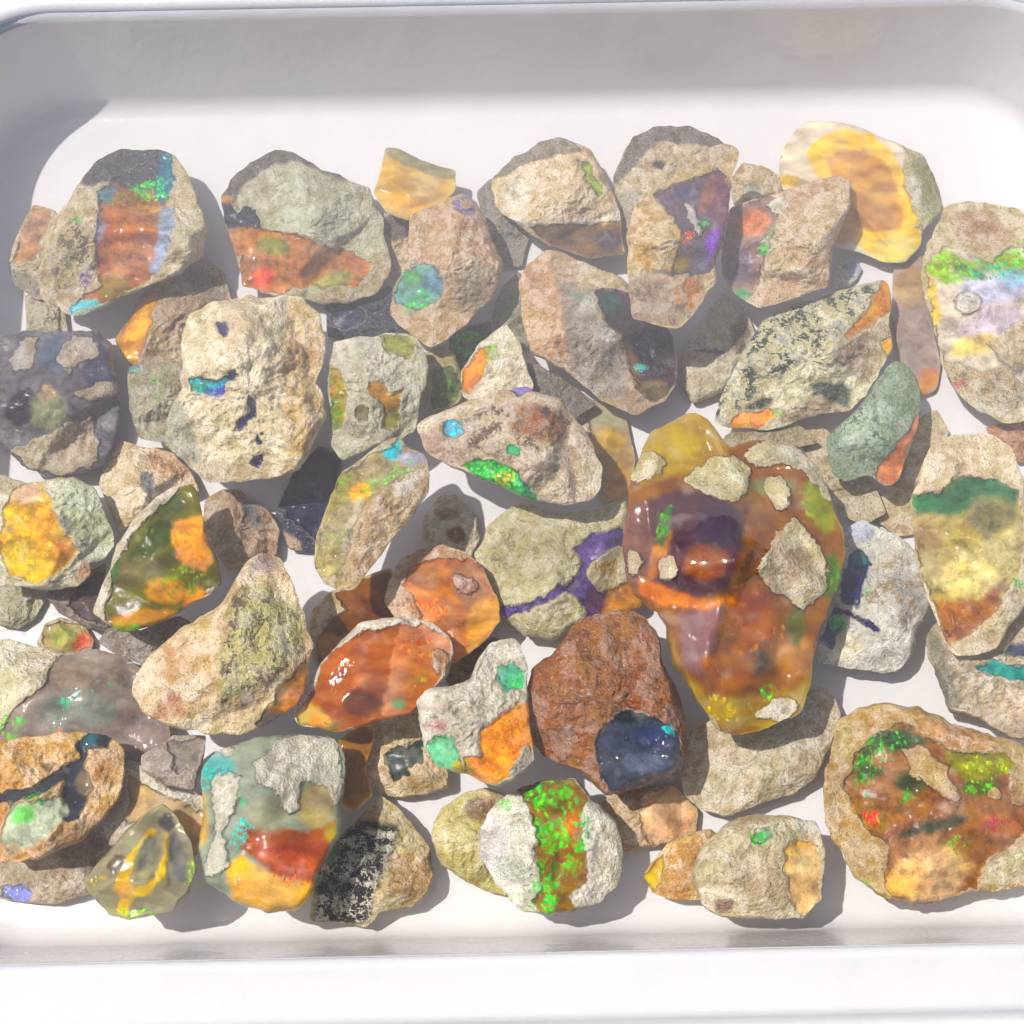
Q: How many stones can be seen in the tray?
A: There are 78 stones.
